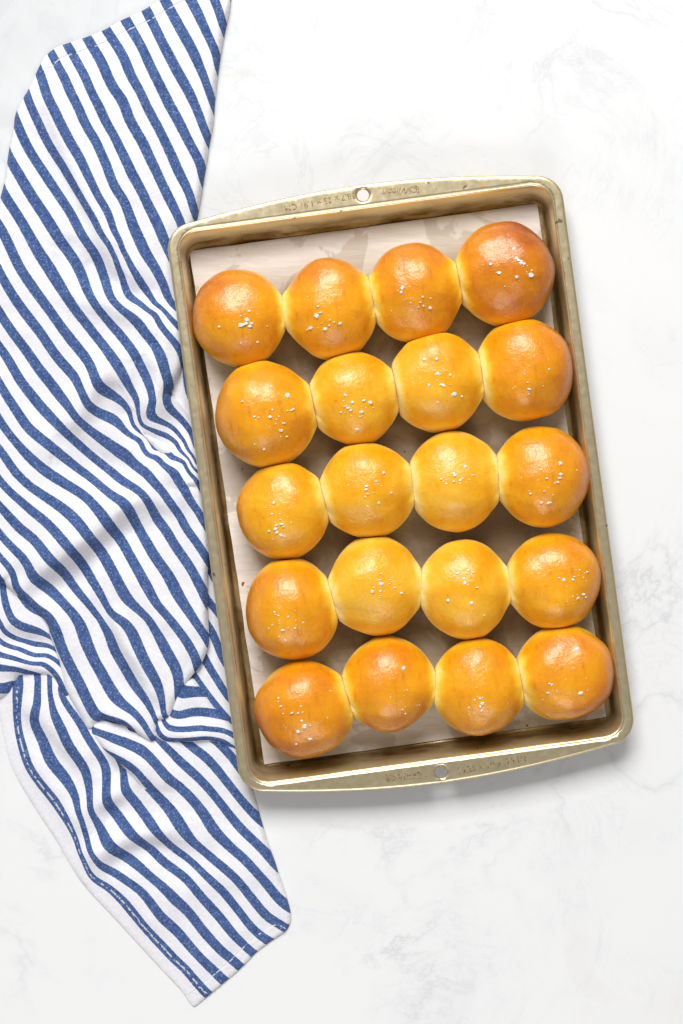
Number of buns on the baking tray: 20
